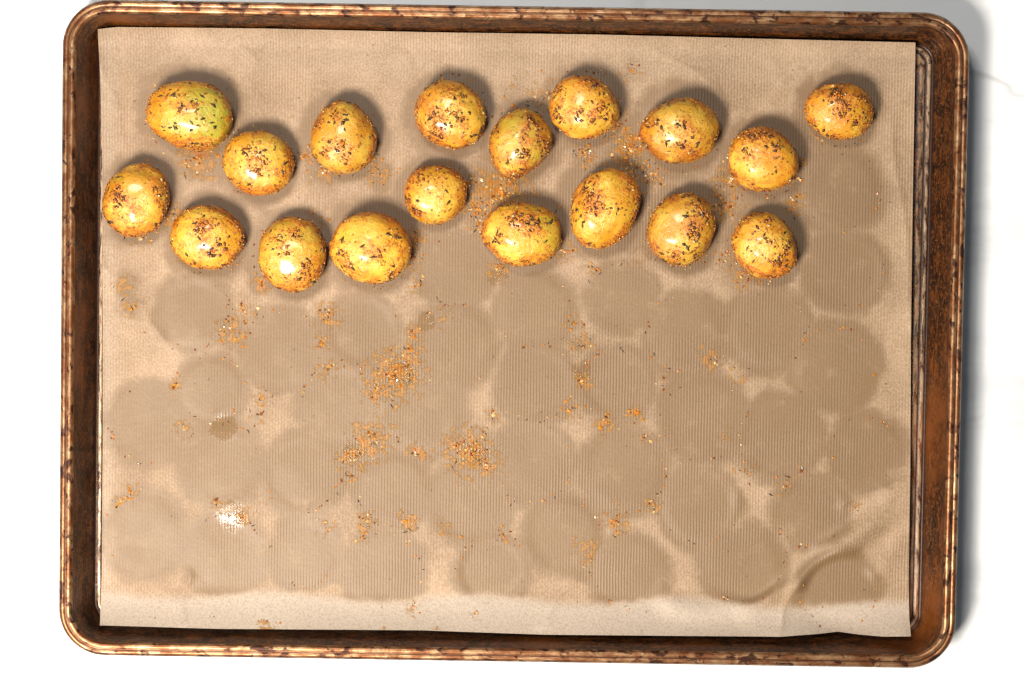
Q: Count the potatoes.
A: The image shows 18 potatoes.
